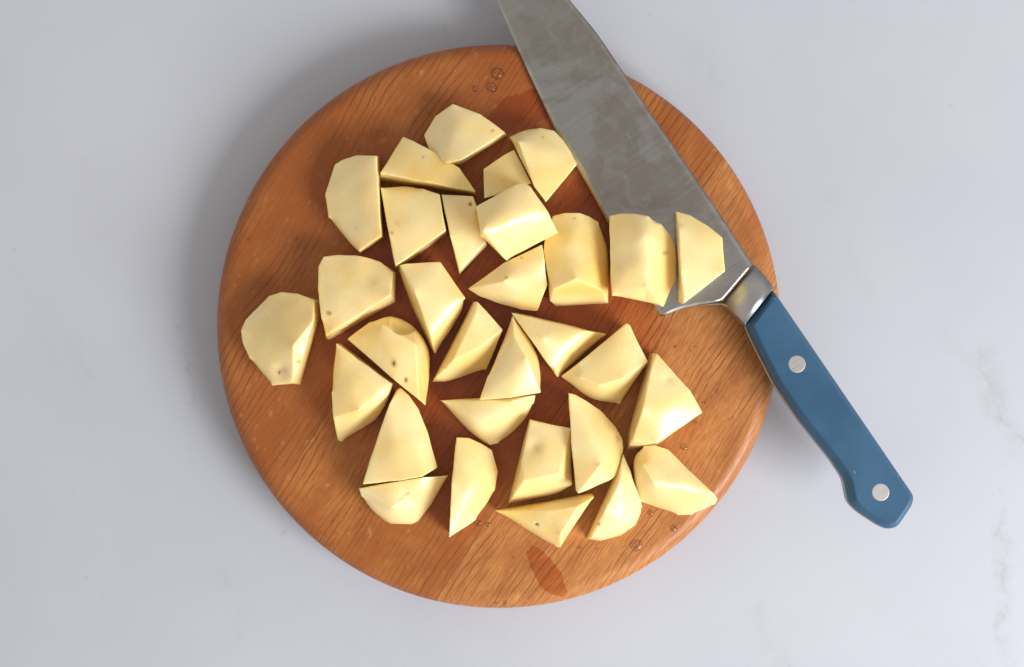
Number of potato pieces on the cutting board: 31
